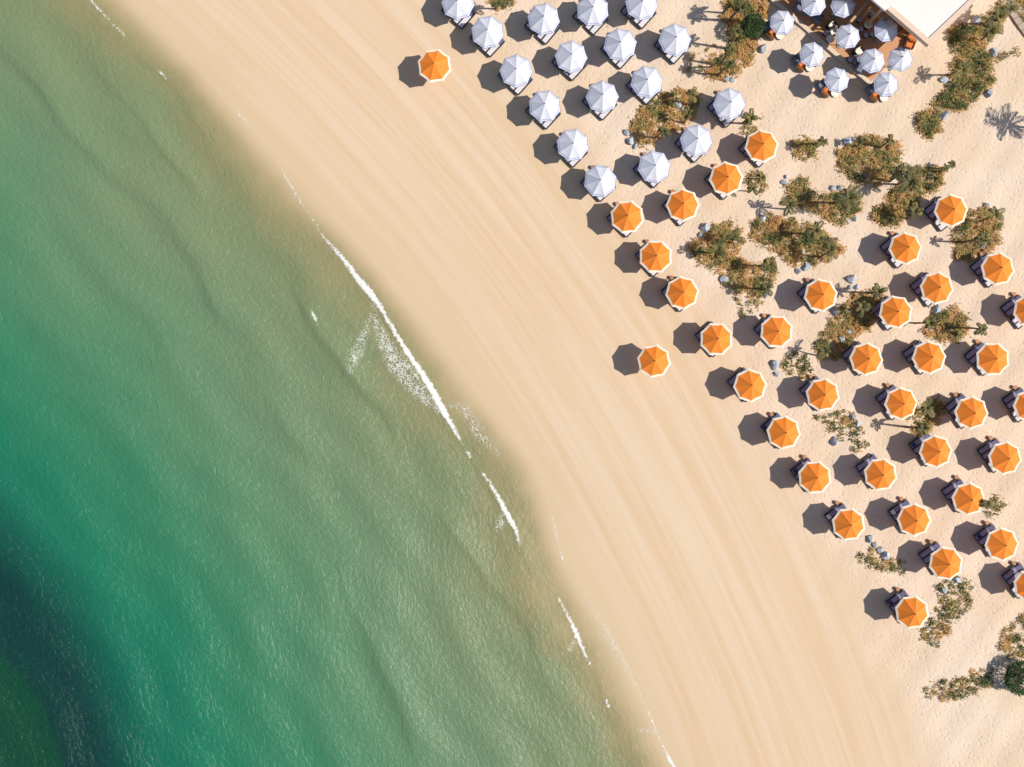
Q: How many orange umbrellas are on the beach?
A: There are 37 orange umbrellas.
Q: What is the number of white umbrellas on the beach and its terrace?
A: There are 27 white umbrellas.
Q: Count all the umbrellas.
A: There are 64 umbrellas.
